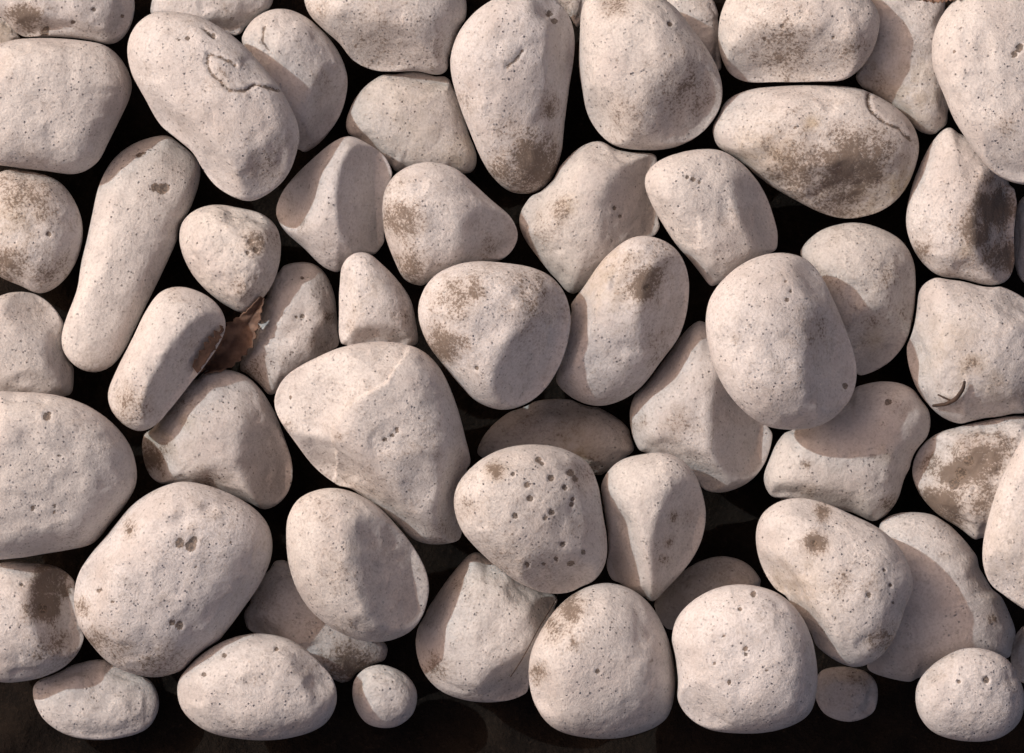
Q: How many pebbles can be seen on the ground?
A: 60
